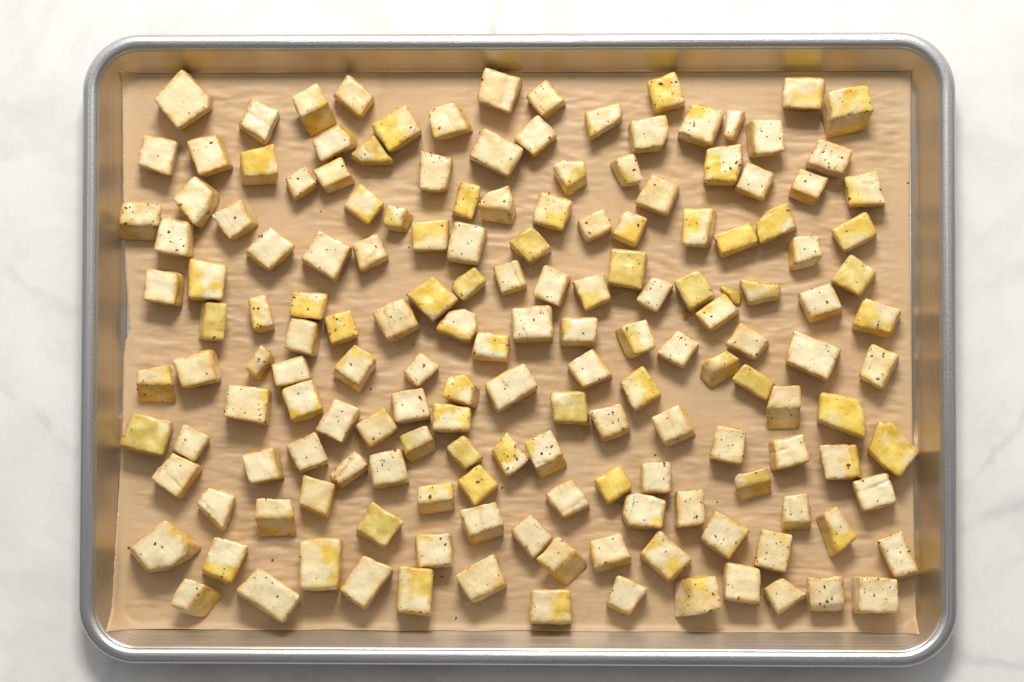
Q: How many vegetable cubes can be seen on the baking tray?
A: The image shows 163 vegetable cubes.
